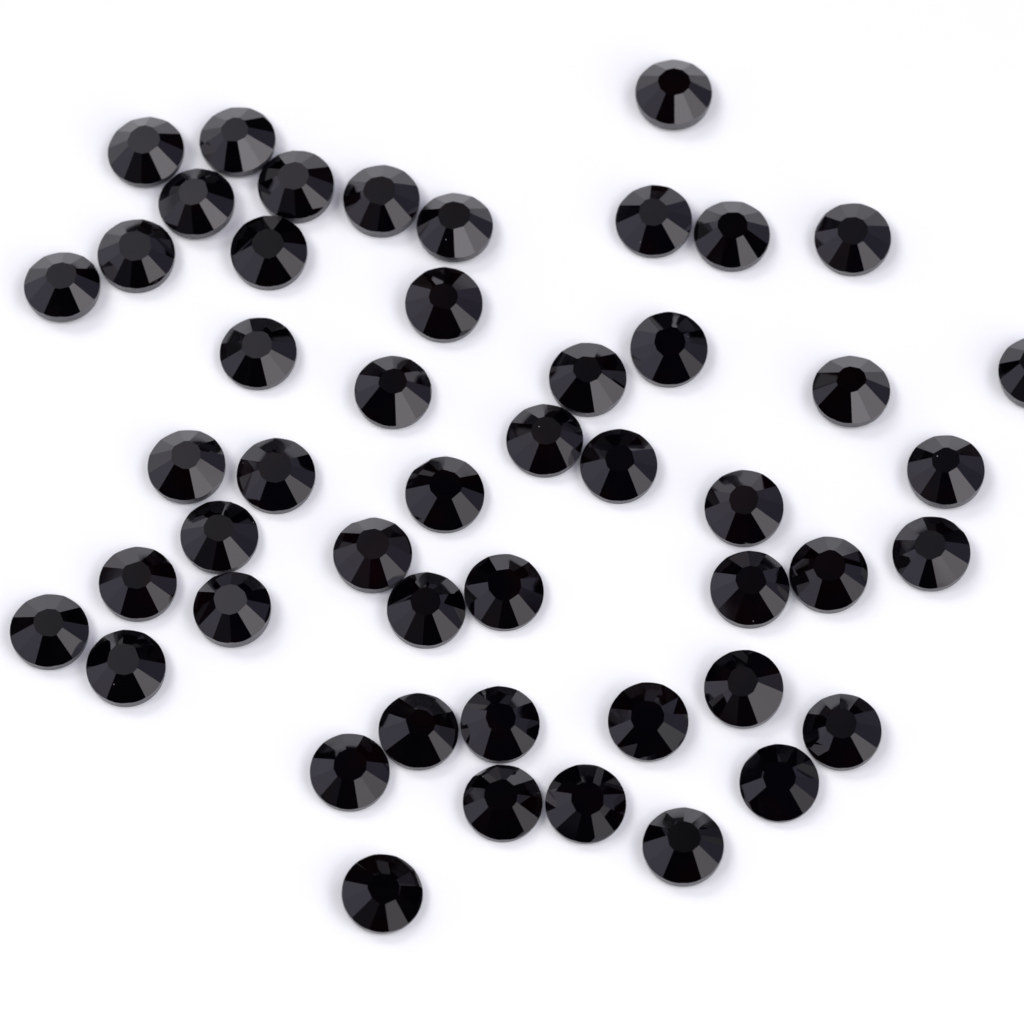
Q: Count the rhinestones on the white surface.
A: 49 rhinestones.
